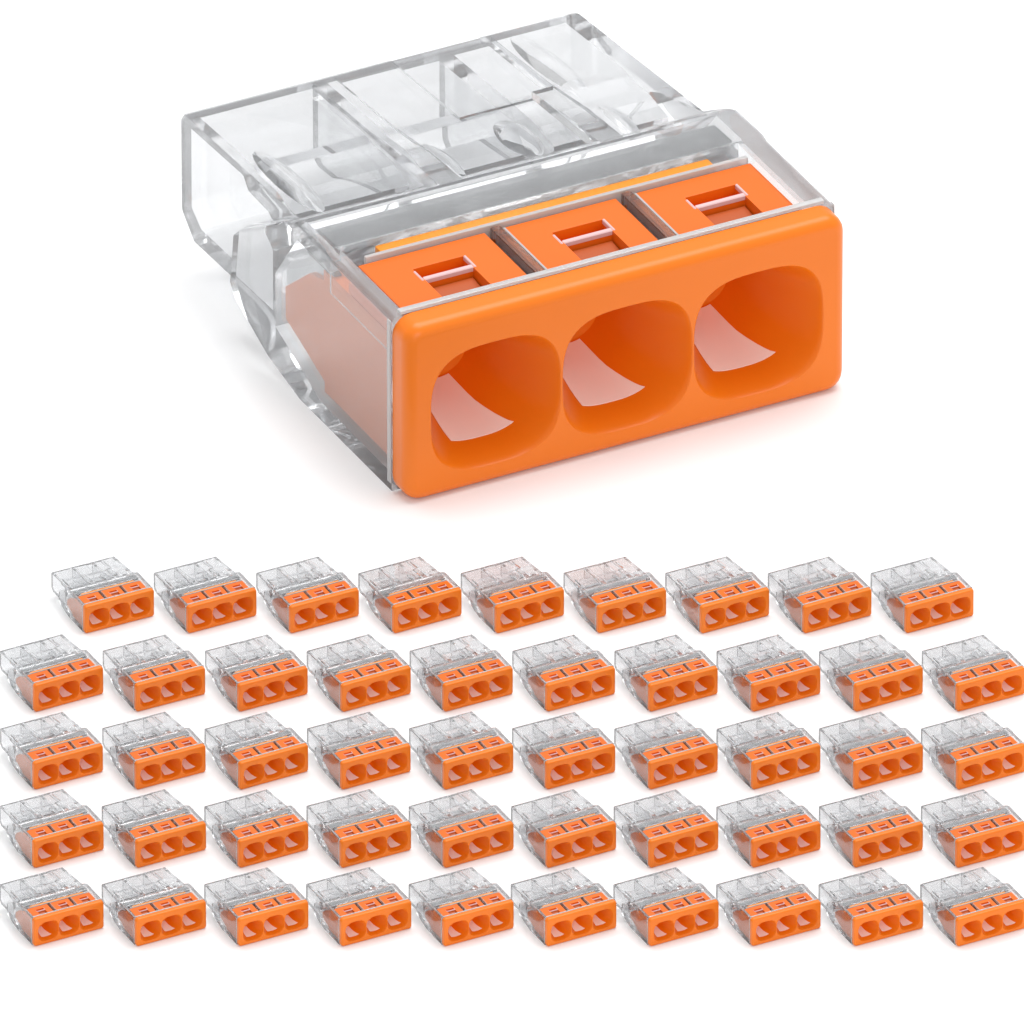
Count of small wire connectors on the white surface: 49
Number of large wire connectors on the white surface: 1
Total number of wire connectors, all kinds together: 50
